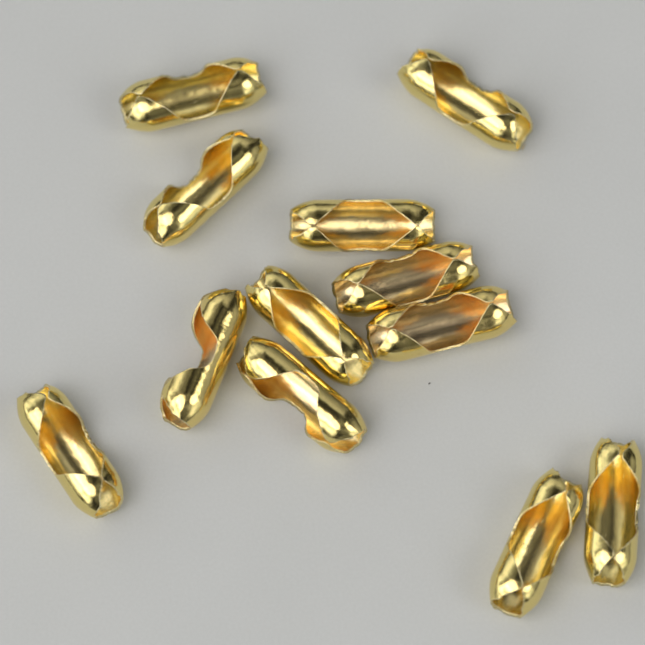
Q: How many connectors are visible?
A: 12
